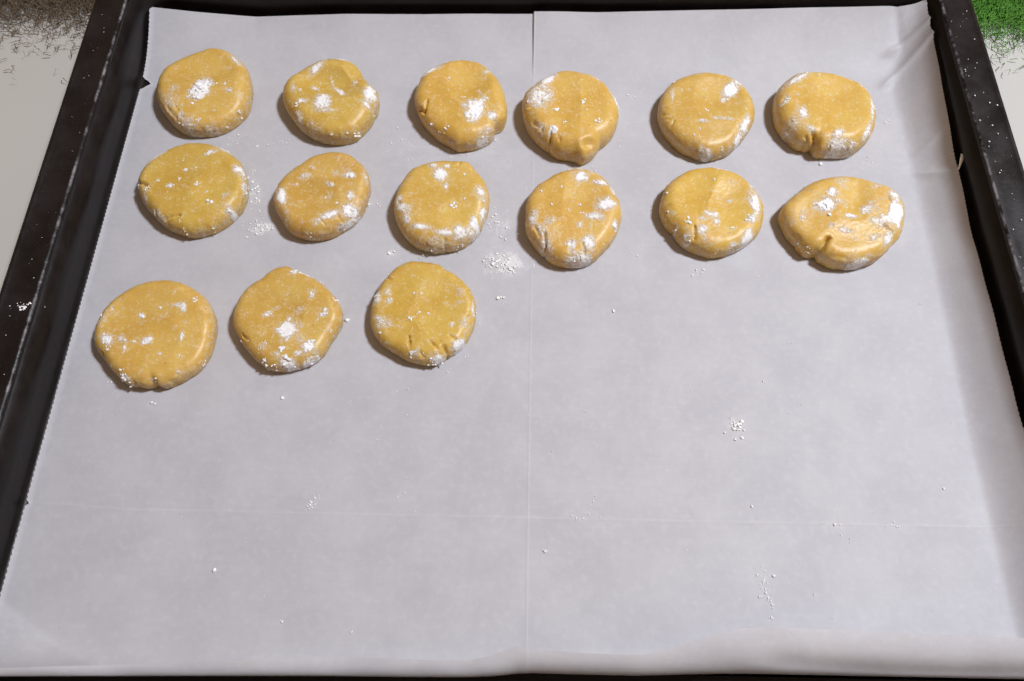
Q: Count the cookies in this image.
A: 15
